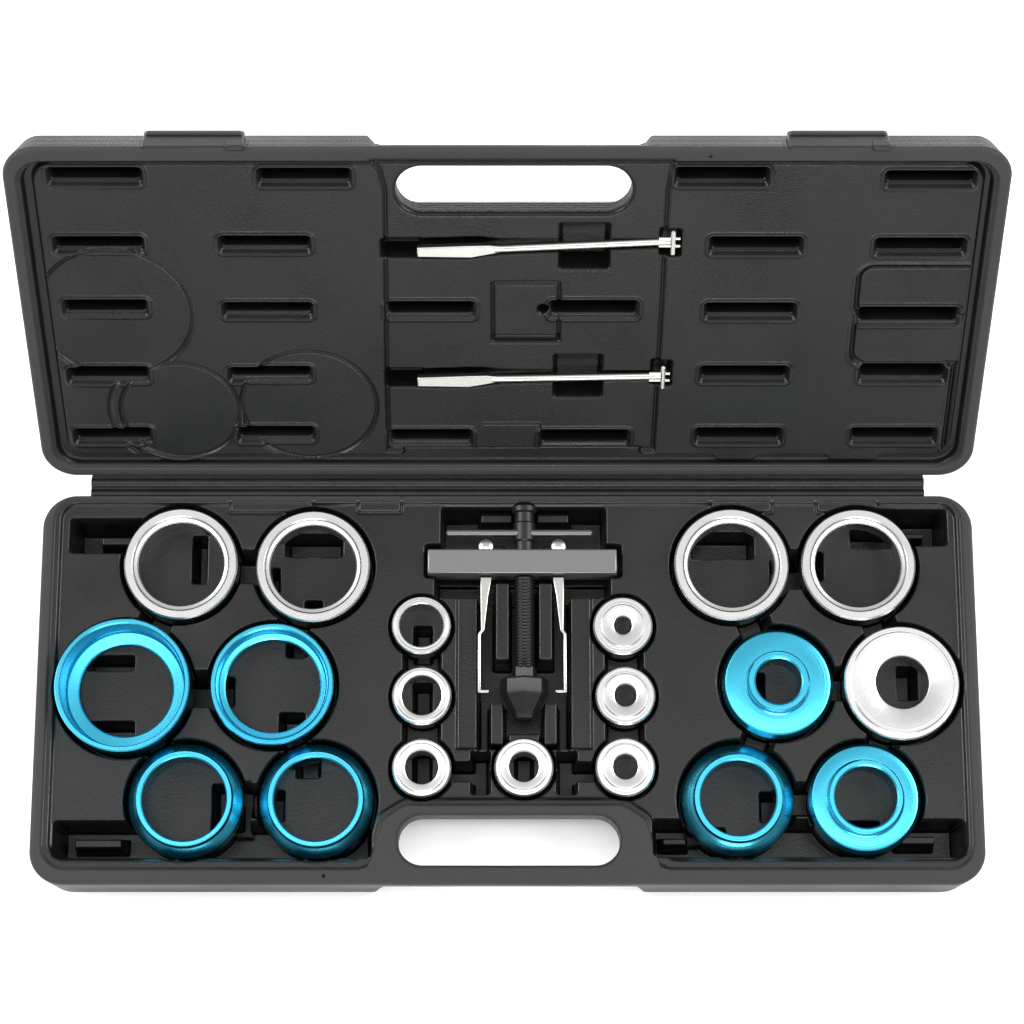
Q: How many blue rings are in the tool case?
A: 7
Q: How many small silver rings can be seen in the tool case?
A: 7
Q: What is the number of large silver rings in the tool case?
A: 5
